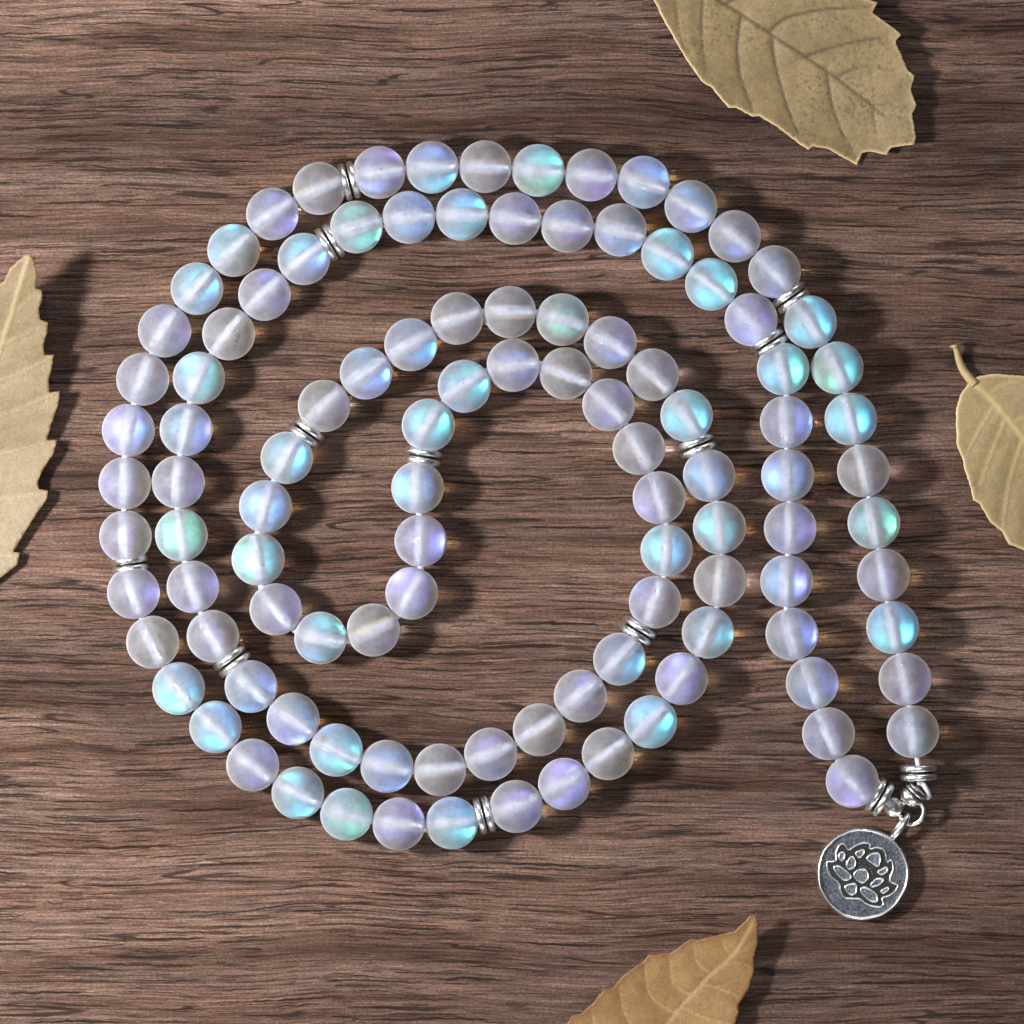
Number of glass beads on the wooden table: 108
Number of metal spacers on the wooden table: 13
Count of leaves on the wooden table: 4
